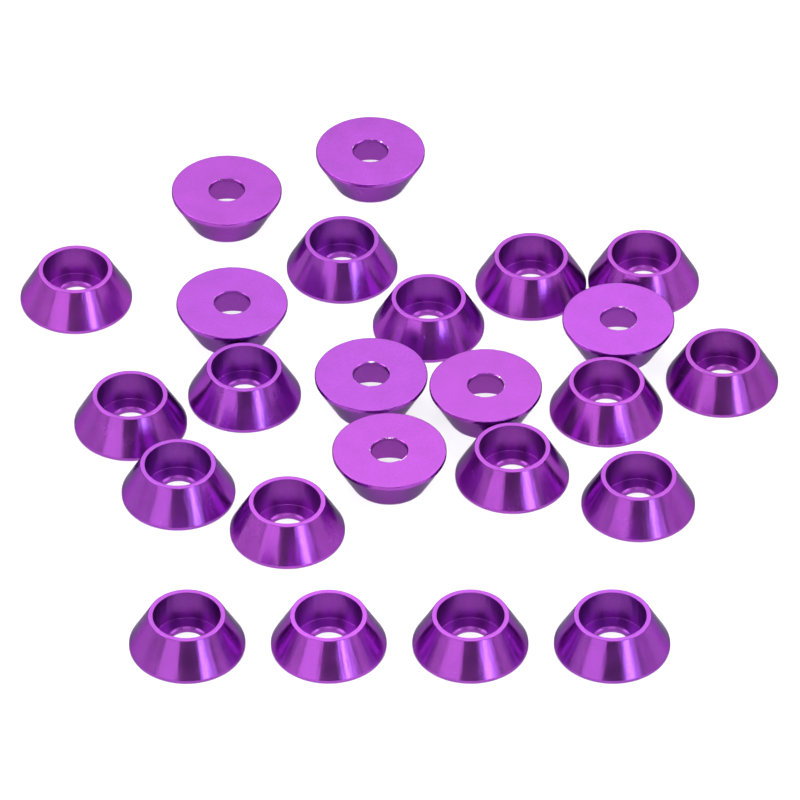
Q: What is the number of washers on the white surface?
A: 24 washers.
